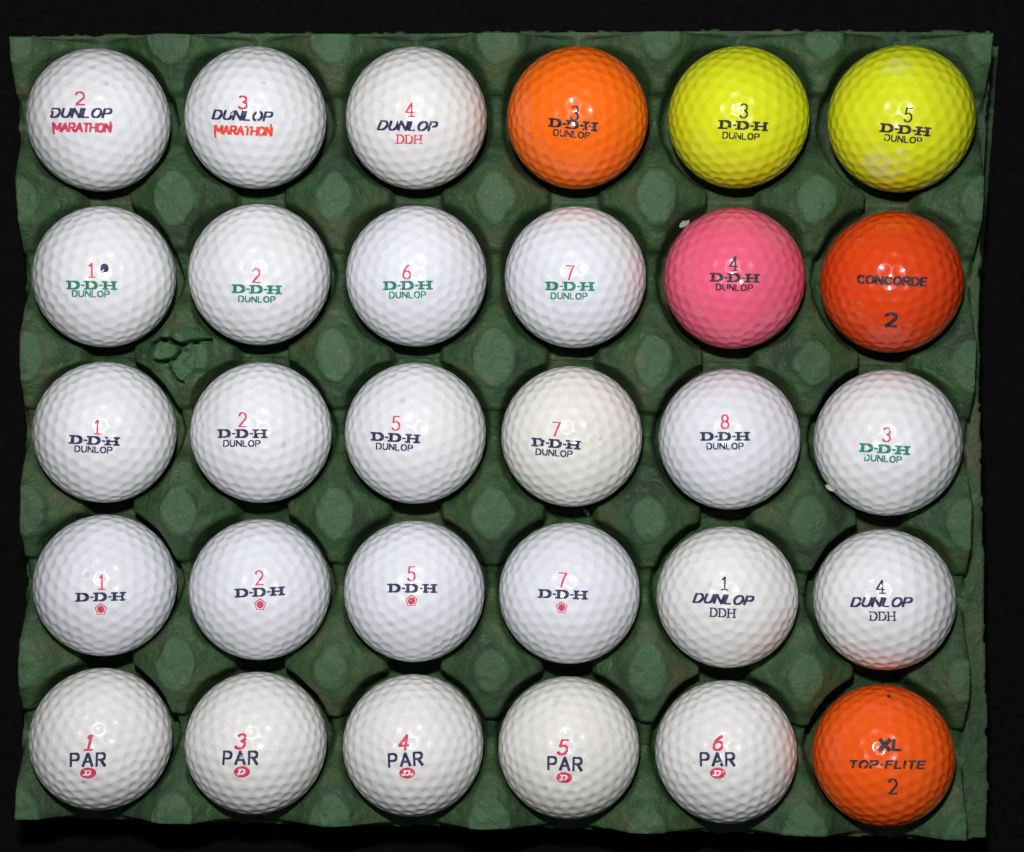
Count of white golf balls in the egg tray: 24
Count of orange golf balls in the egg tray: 3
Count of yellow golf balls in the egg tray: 2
